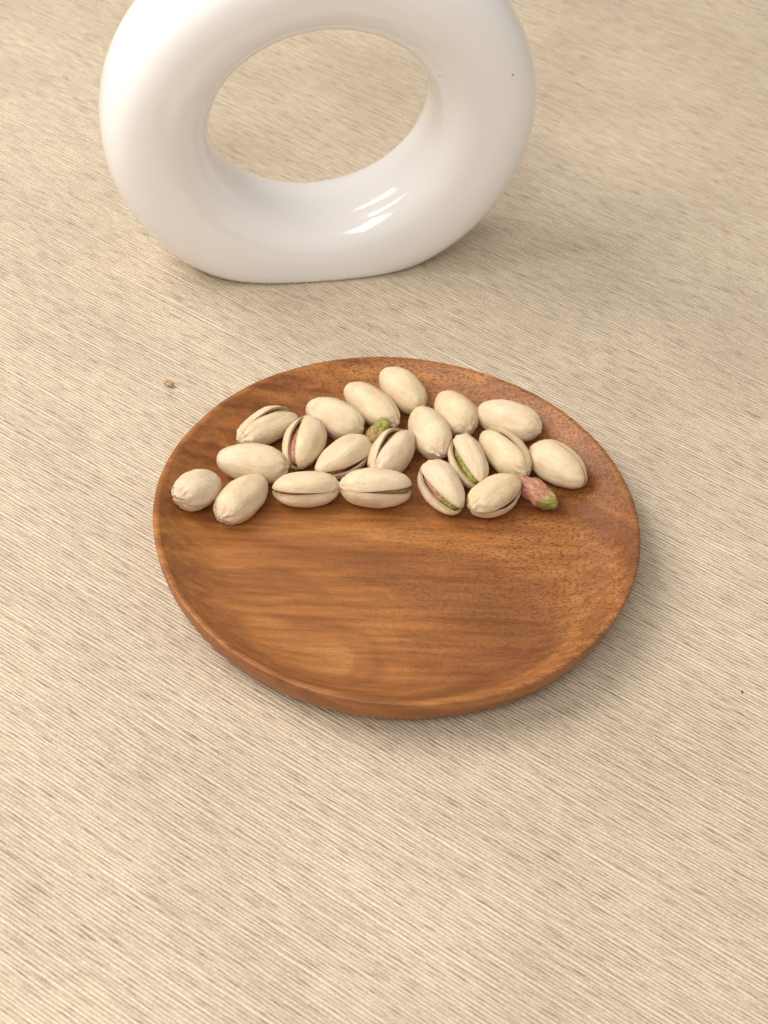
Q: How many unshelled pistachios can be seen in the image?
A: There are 20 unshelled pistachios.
